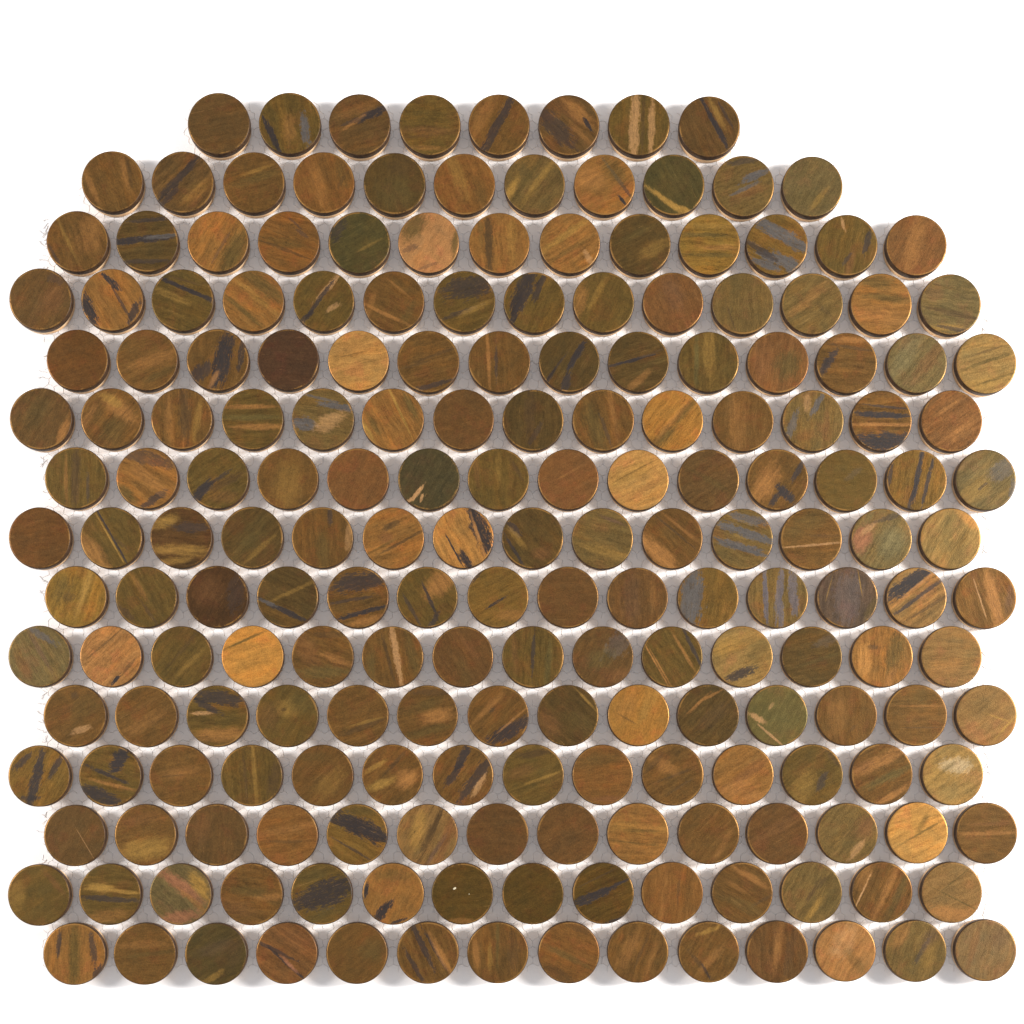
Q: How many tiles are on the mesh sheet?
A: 200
